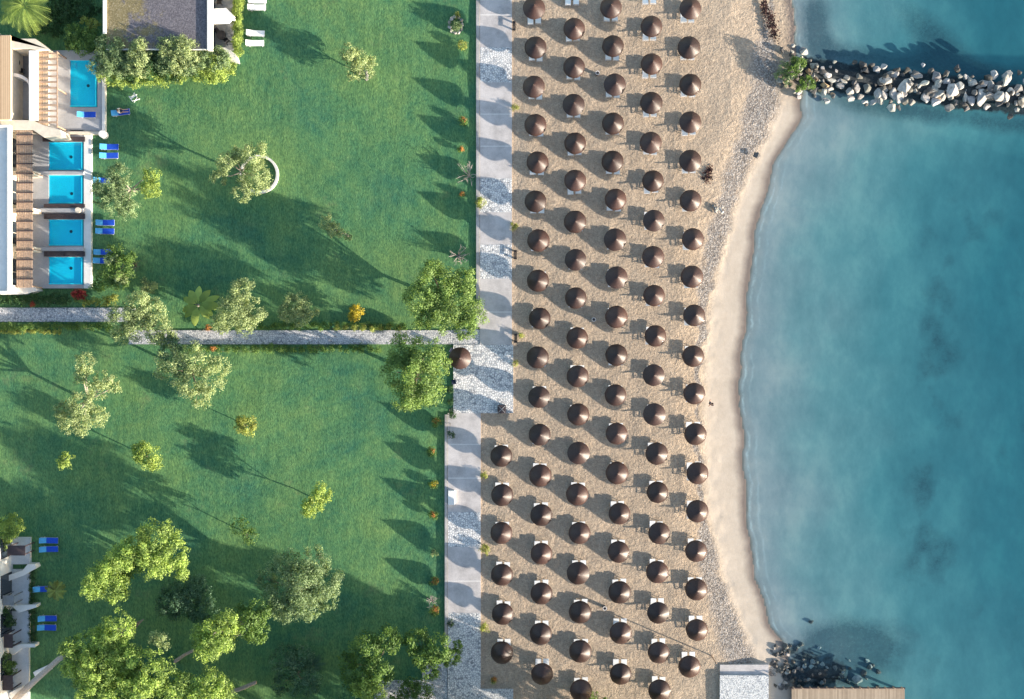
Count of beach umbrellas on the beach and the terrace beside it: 97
